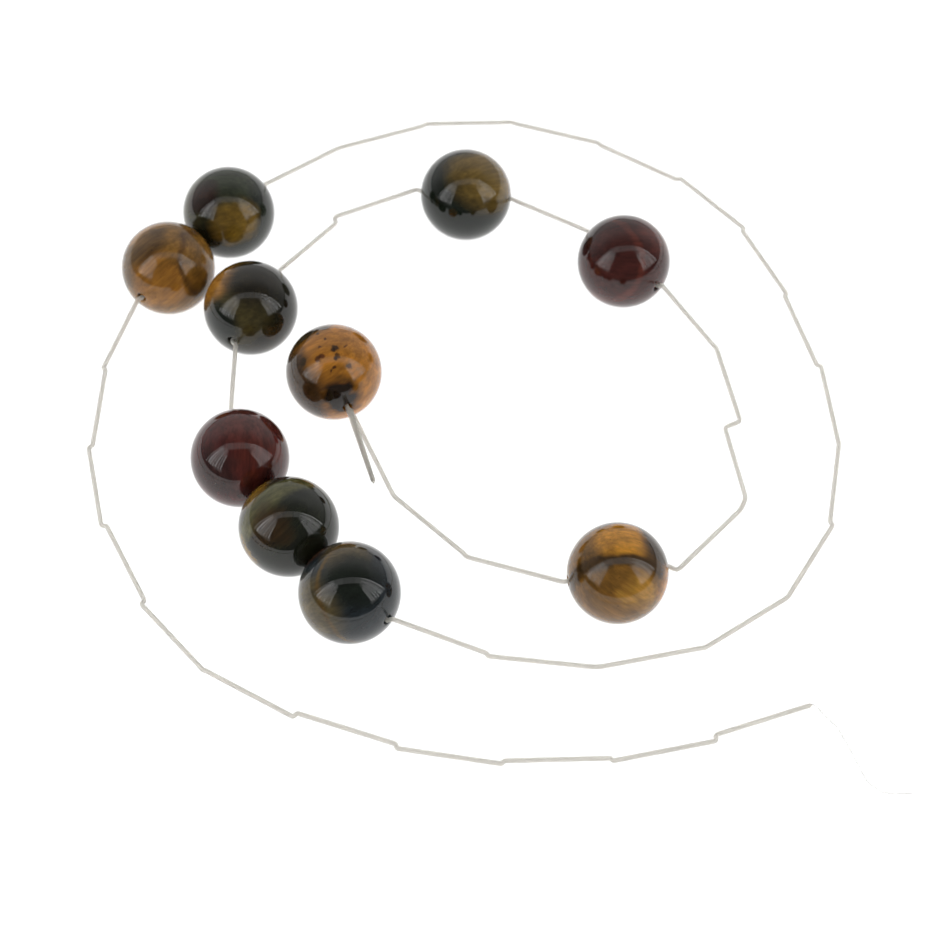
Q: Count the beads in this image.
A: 10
